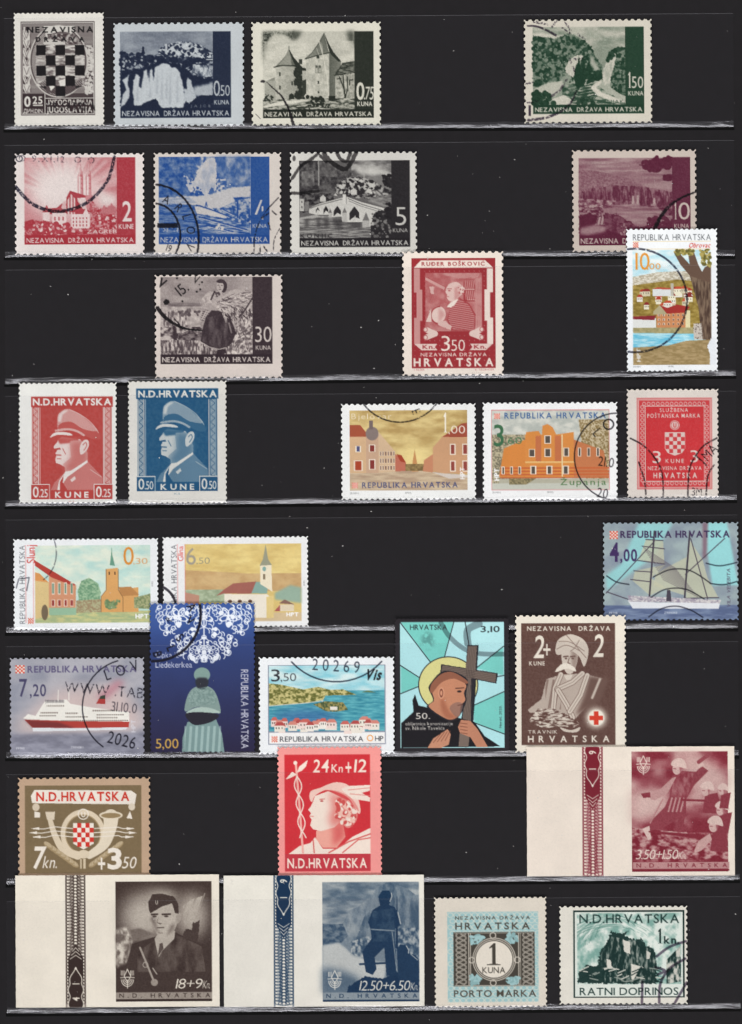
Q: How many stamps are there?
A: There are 31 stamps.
